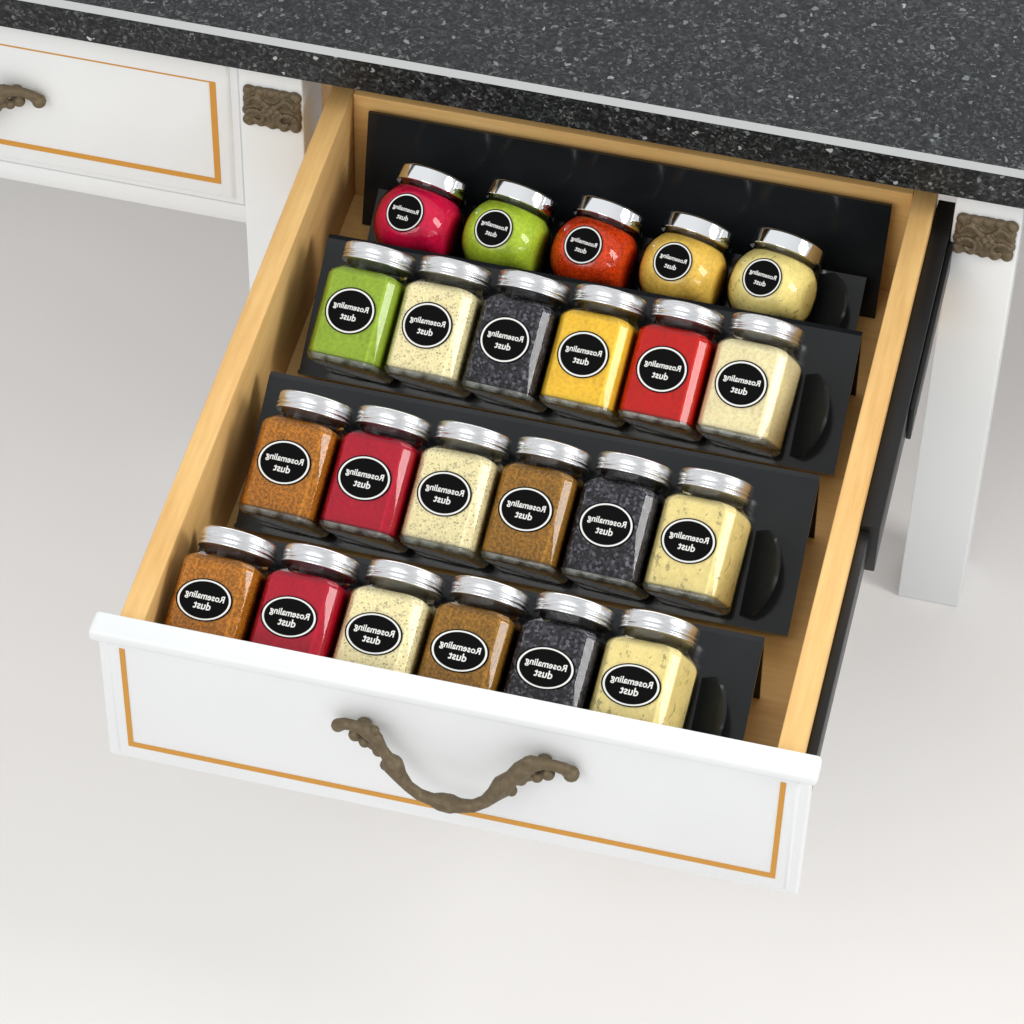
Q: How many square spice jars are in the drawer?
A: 18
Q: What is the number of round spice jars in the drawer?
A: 5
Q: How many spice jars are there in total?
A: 23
